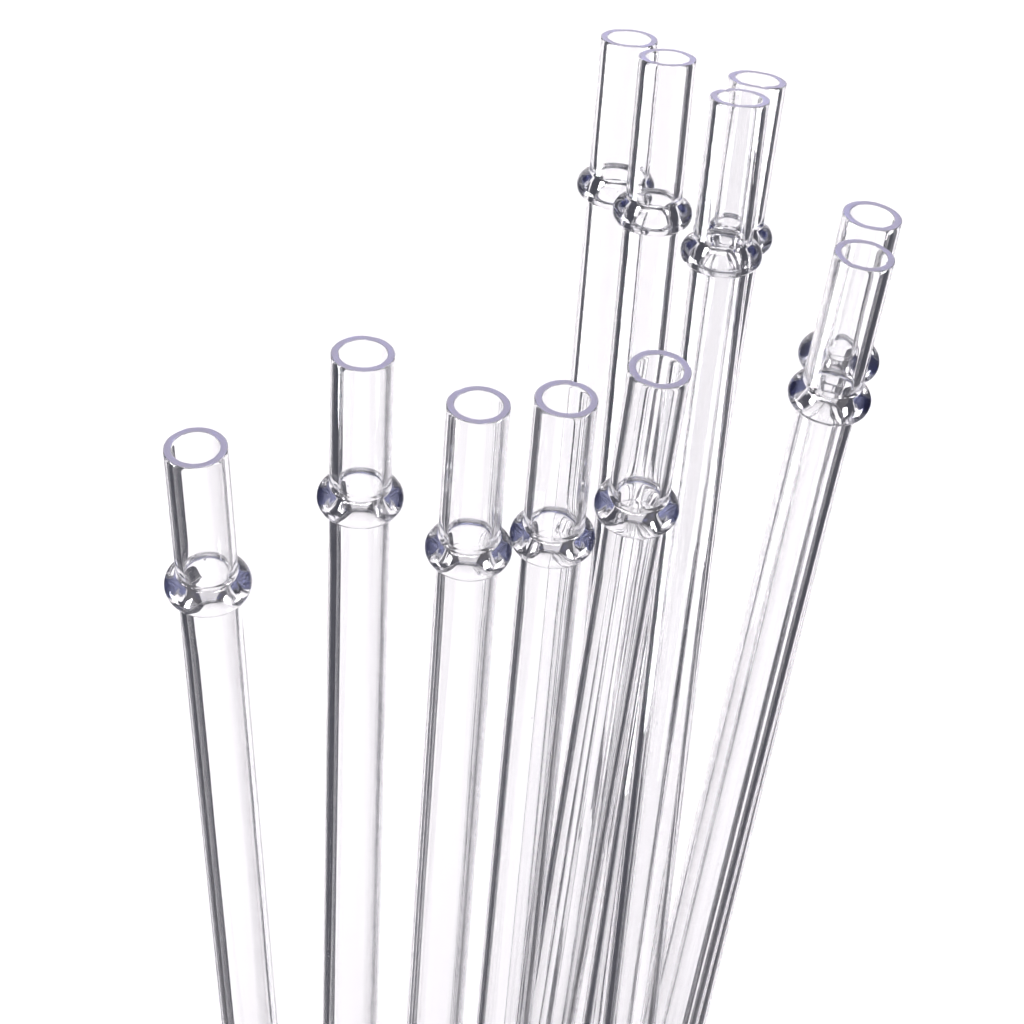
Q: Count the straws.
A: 11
